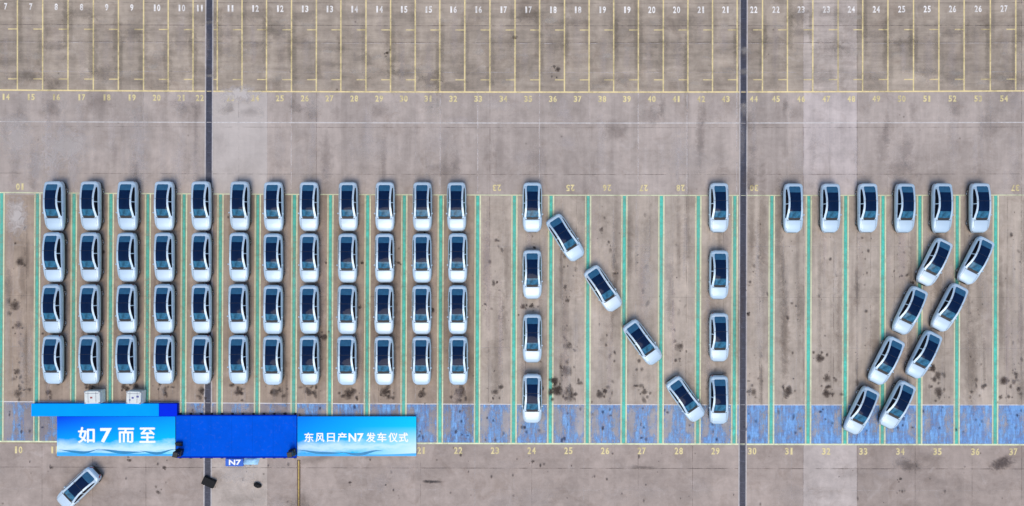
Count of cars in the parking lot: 75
